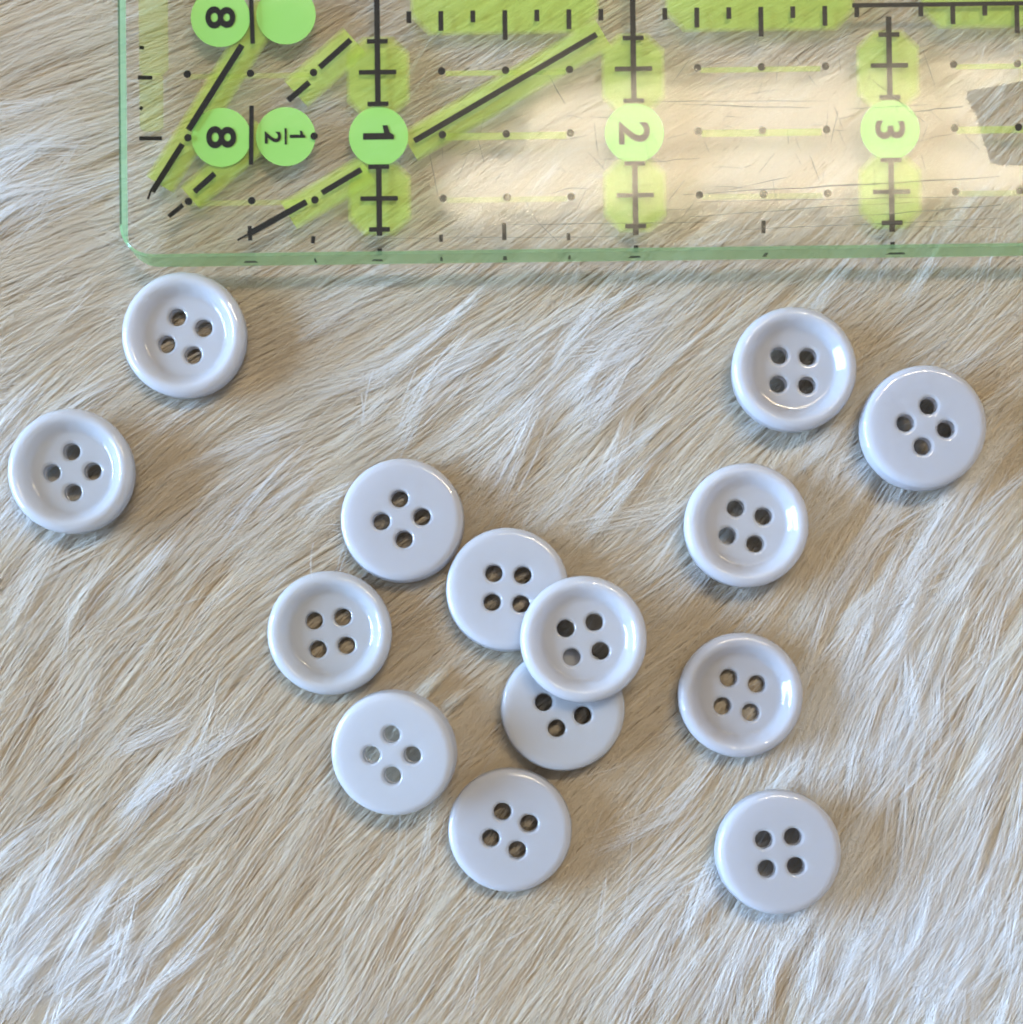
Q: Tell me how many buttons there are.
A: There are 14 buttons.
